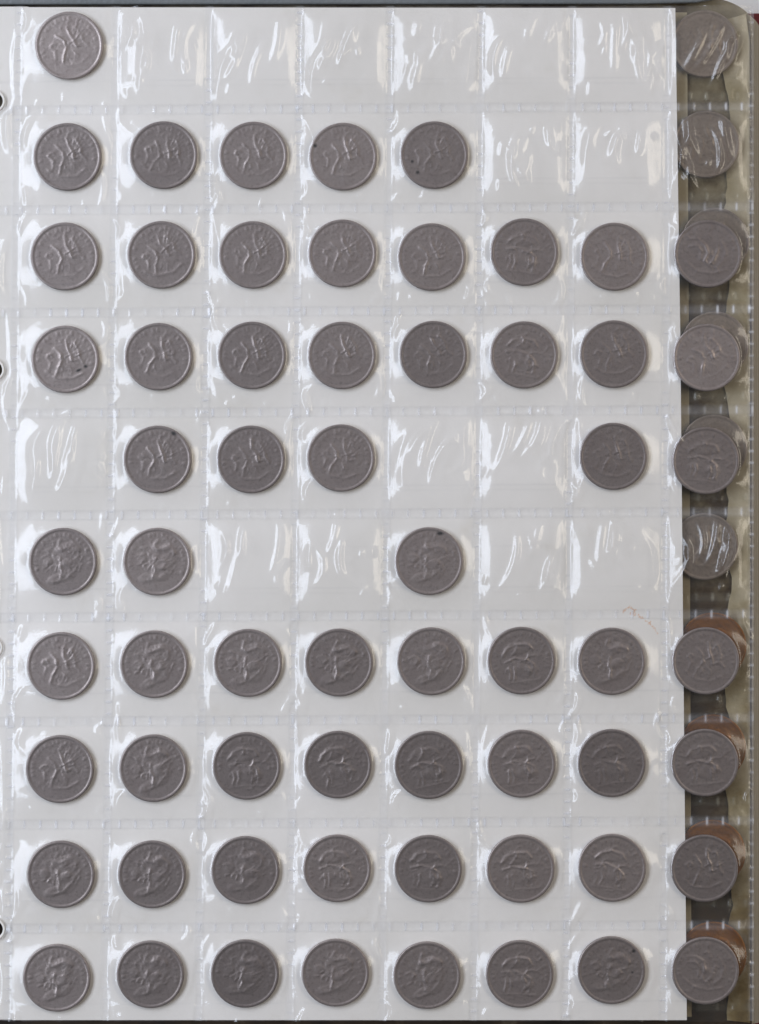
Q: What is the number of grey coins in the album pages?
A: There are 68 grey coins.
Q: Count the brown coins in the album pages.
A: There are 4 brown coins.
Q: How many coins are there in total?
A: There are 72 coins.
